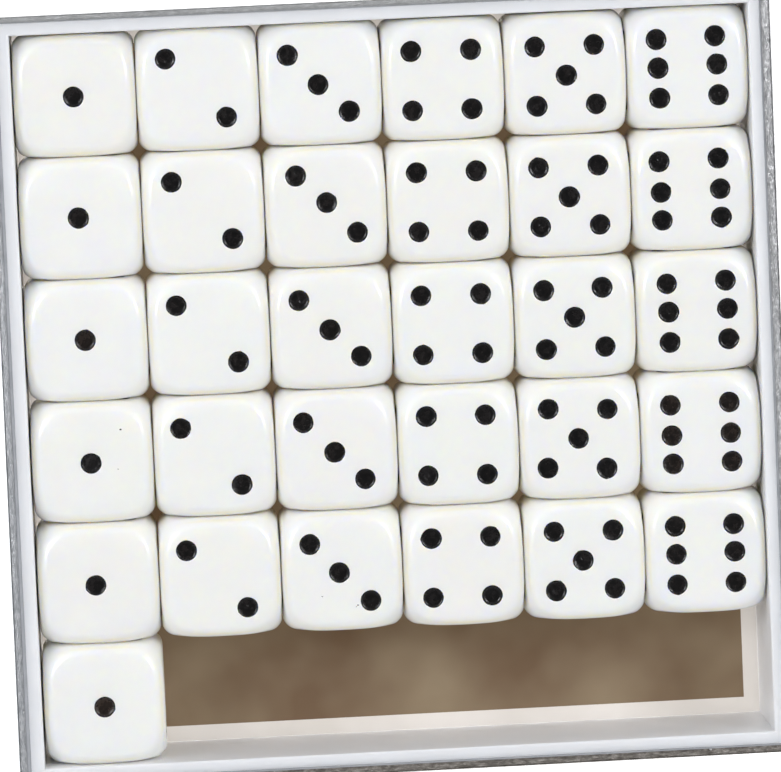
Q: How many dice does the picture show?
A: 31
